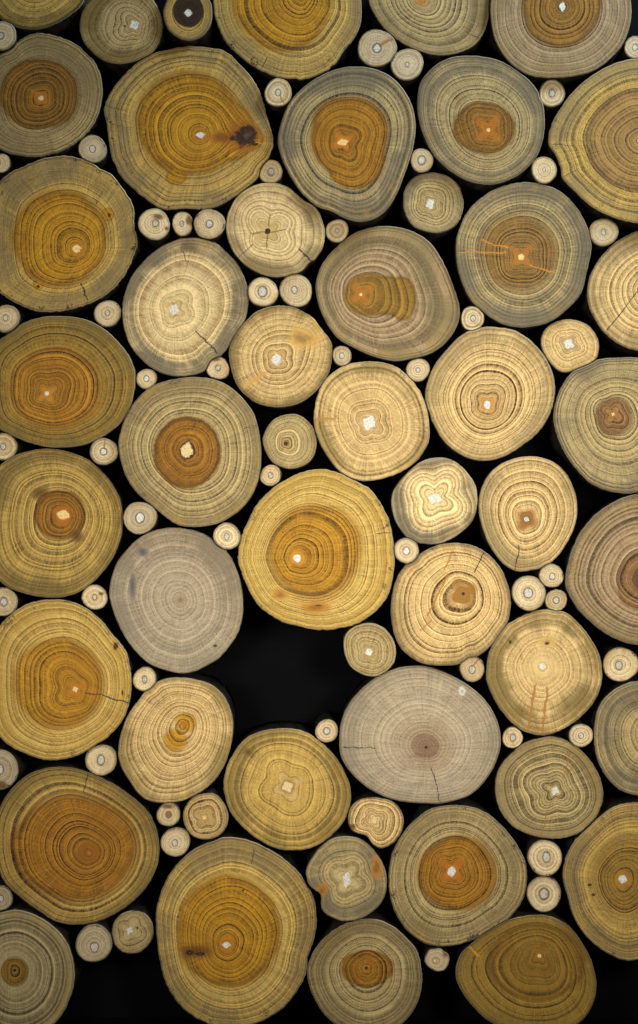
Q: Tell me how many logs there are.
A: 103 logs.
